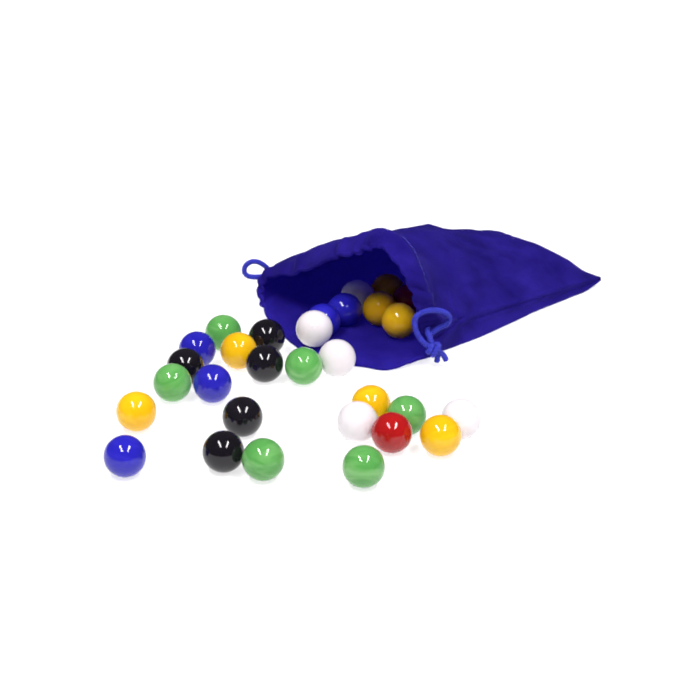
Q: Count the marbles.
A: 30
